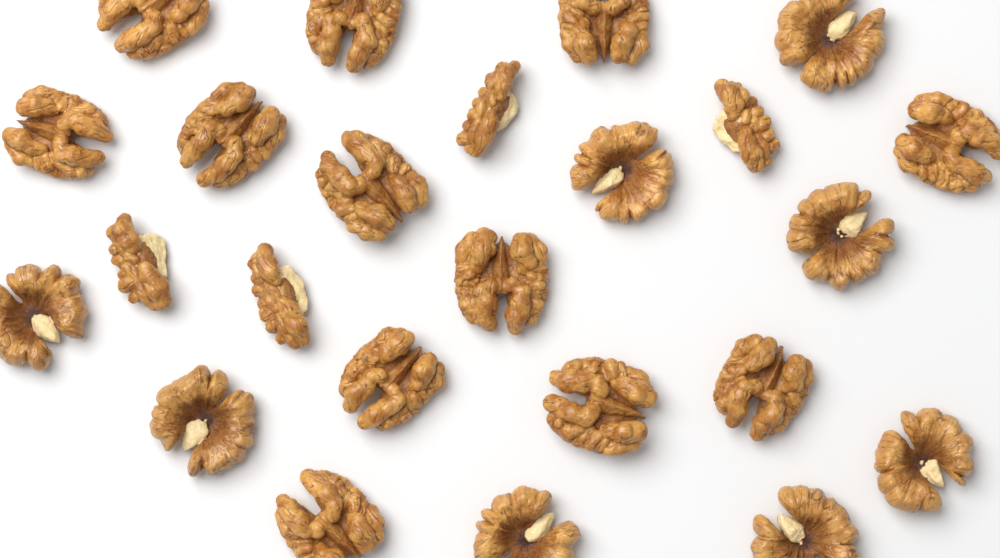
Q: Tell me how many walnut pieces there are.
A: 24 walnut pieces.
